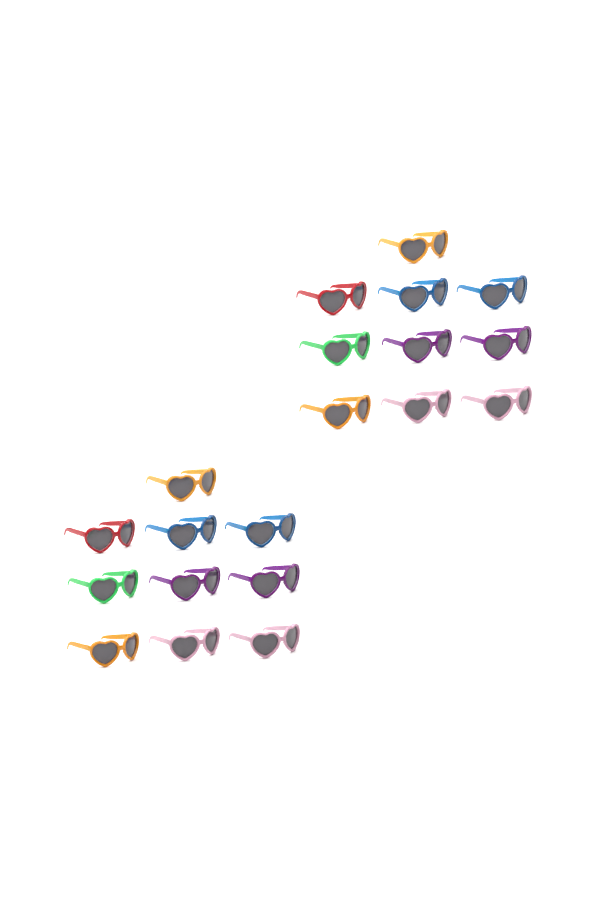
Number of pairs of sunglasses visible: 20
